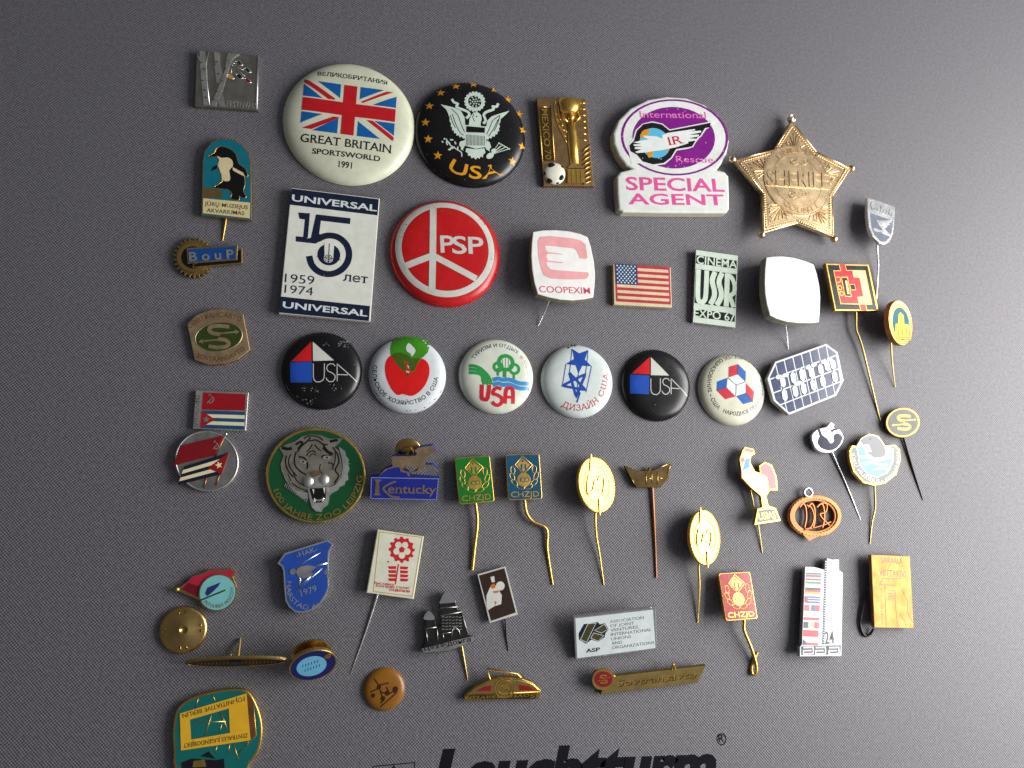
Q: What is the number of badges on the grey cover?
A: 54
